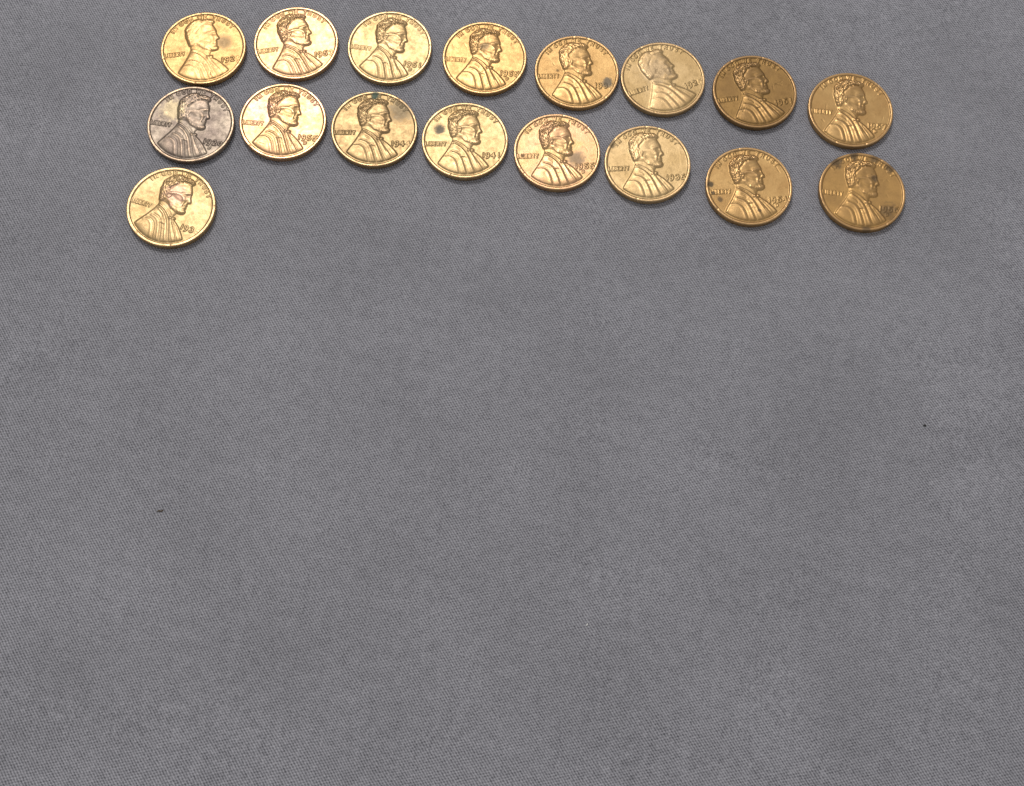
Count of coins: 17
